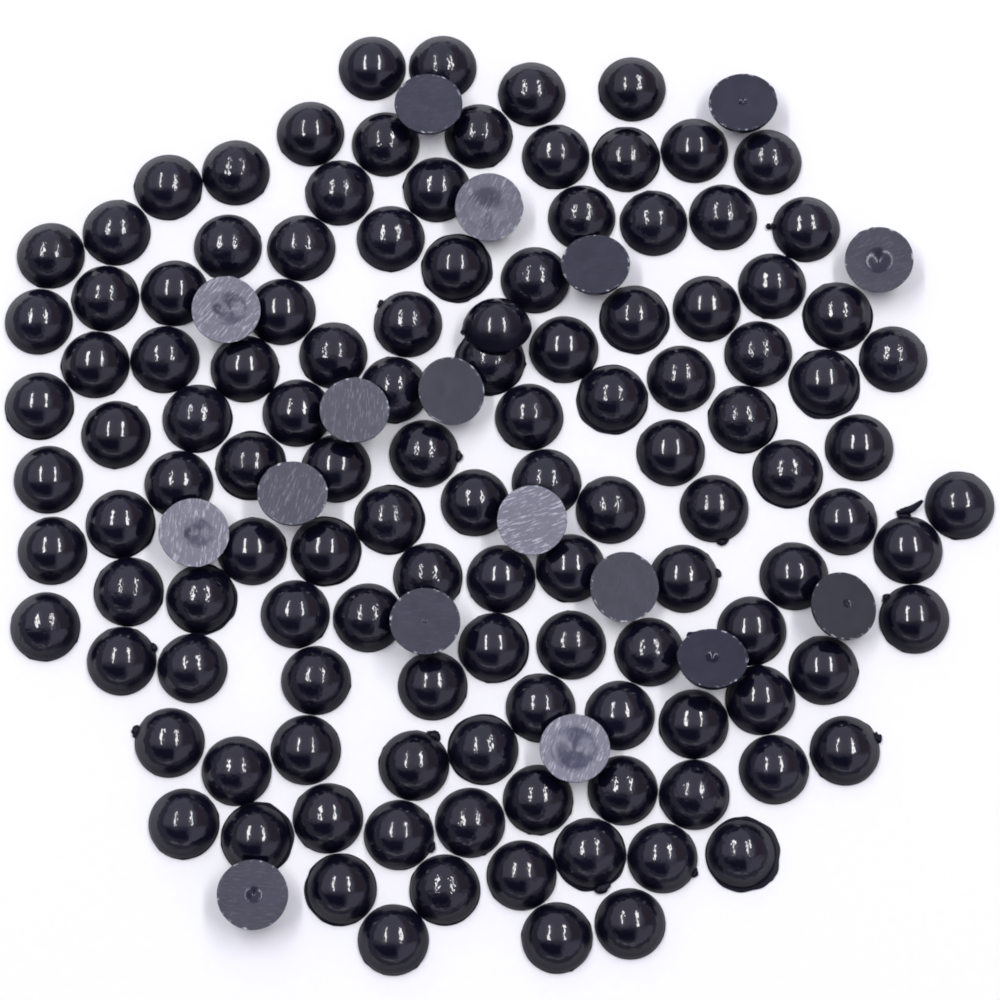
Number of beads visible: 139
